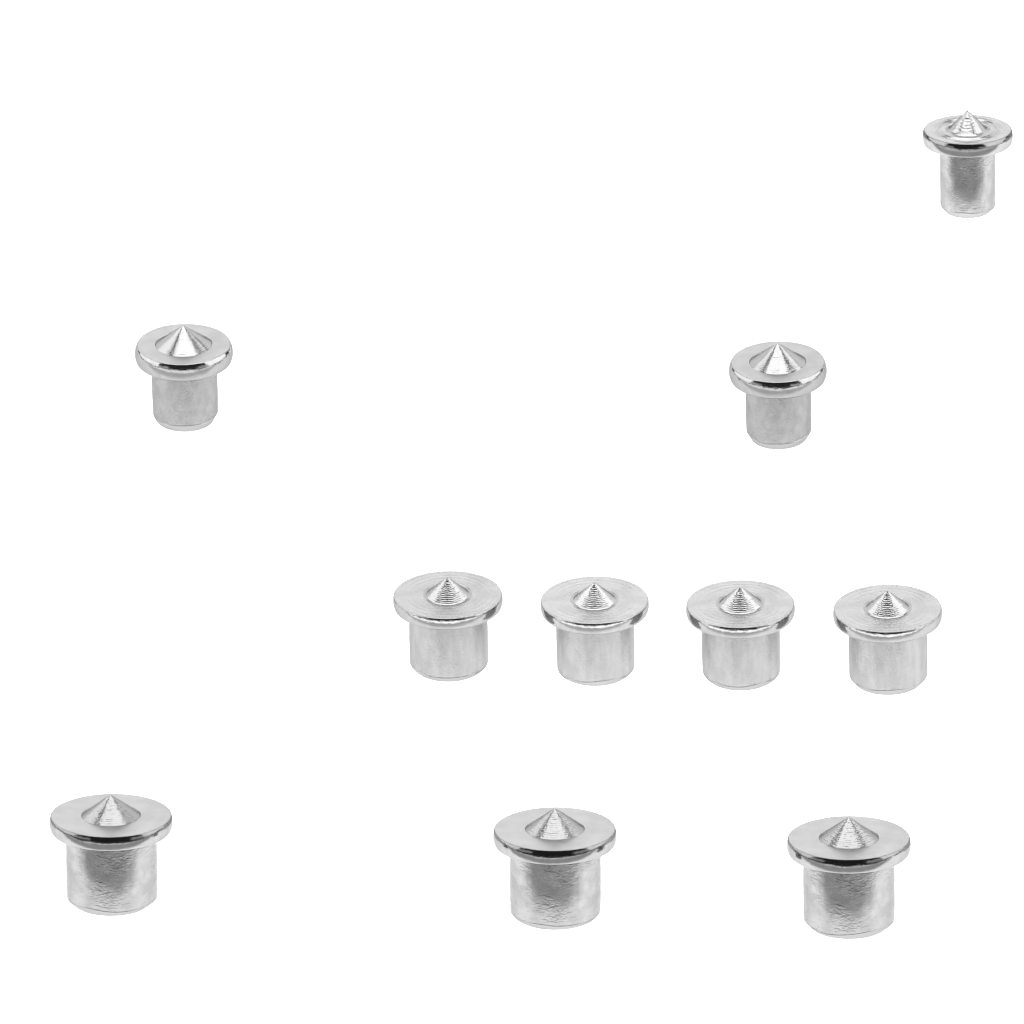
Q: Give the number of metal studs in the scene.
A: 10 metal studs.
